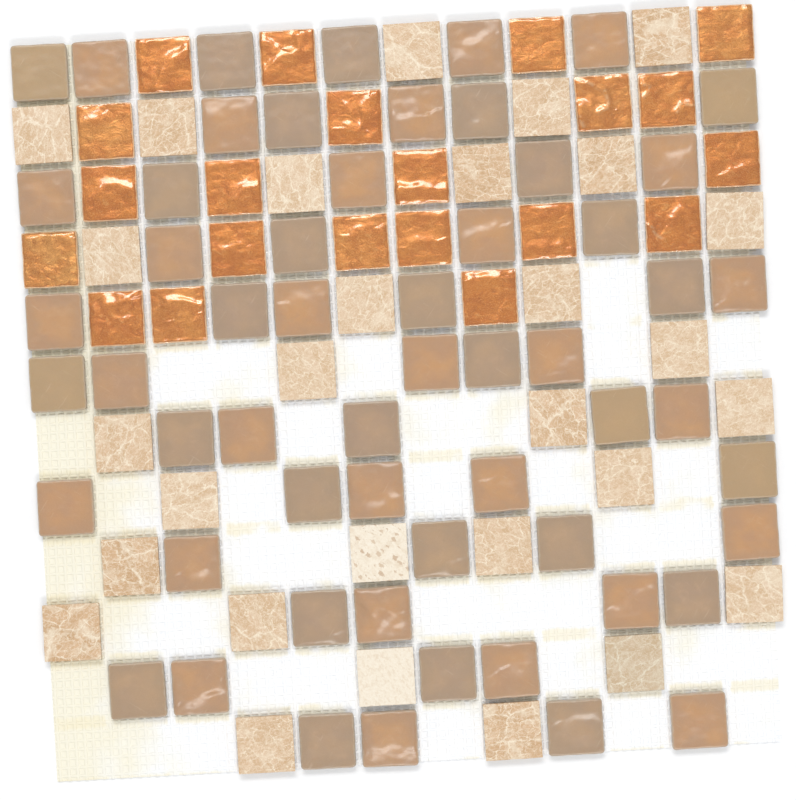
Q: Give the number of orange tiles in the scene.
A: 21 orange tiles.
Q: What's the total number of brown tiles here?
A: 57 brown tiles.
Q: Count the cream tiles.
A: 29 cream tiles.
